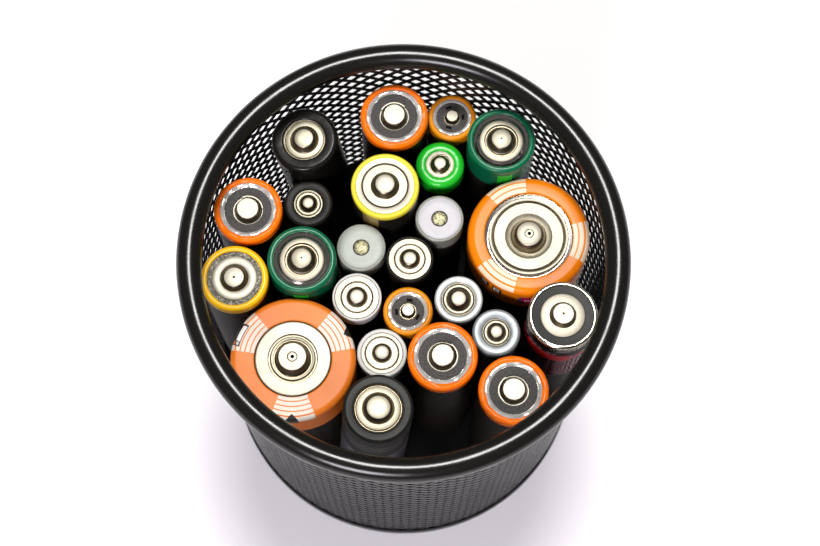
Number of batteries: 24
